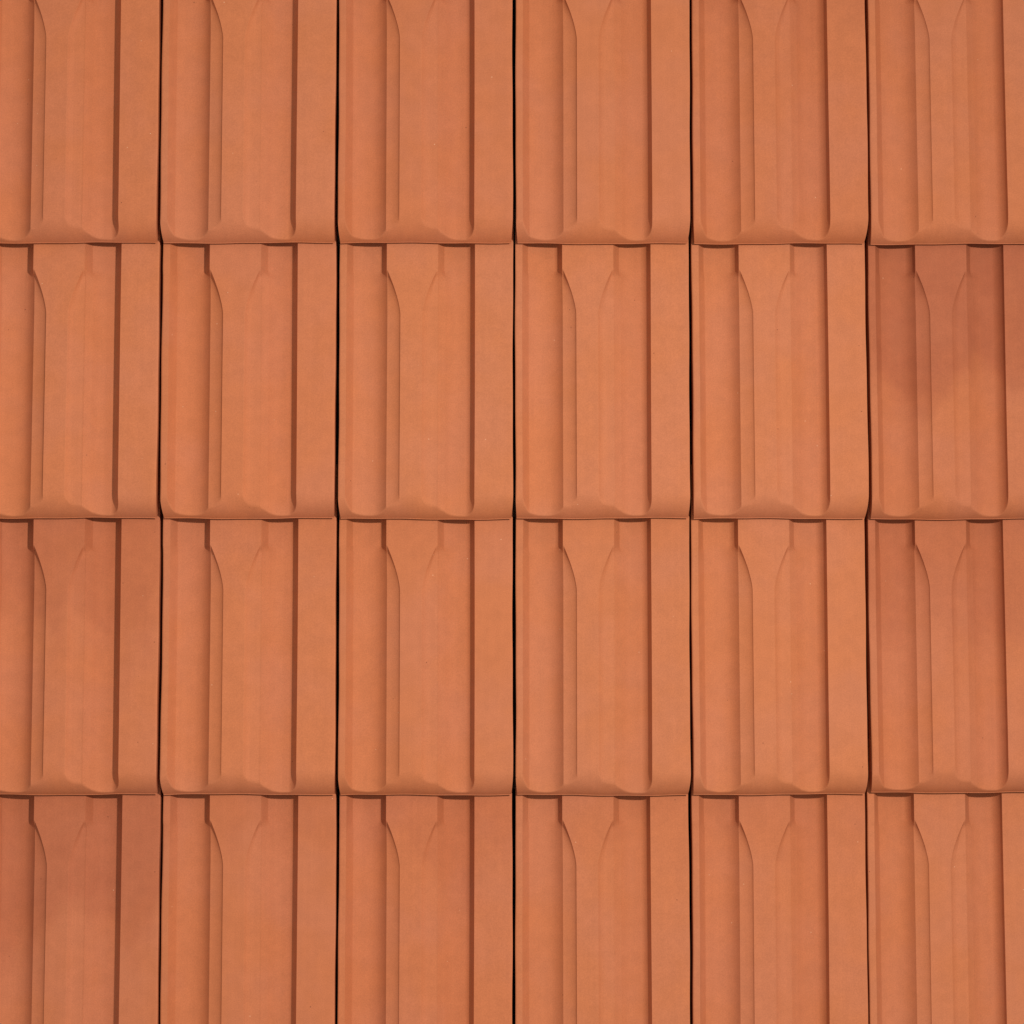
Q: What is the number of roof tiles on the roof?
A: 24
